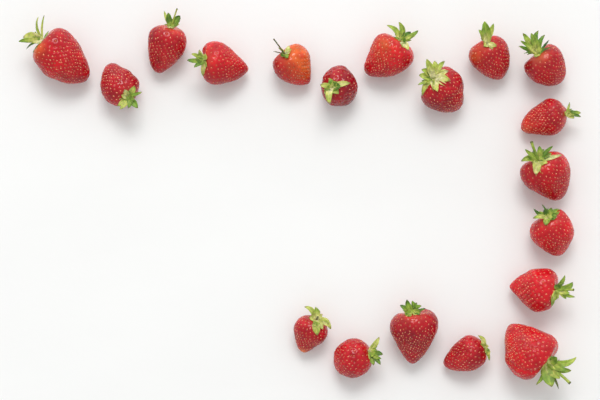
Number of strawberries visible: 19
